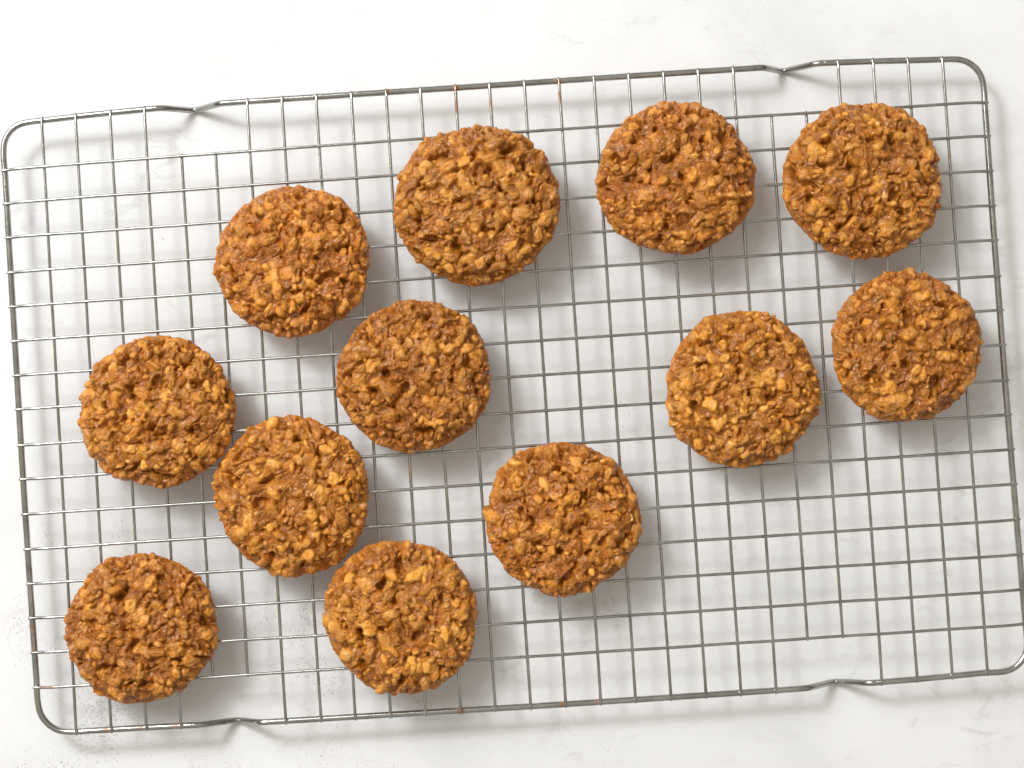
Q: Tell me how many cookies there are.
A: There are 12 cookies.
